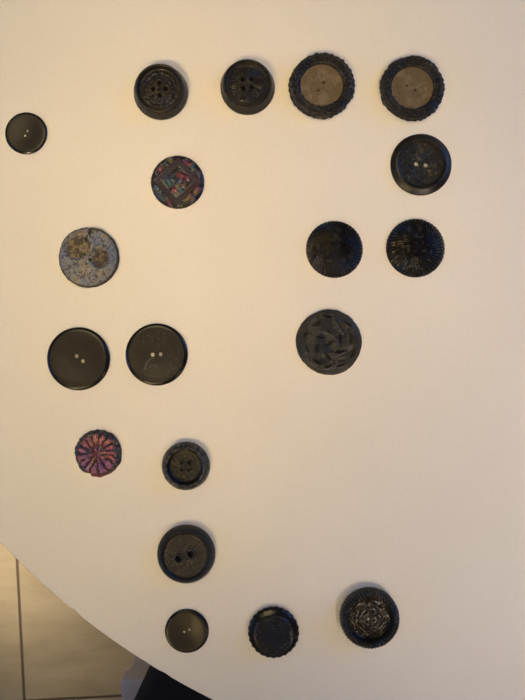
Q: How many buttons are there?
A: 19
